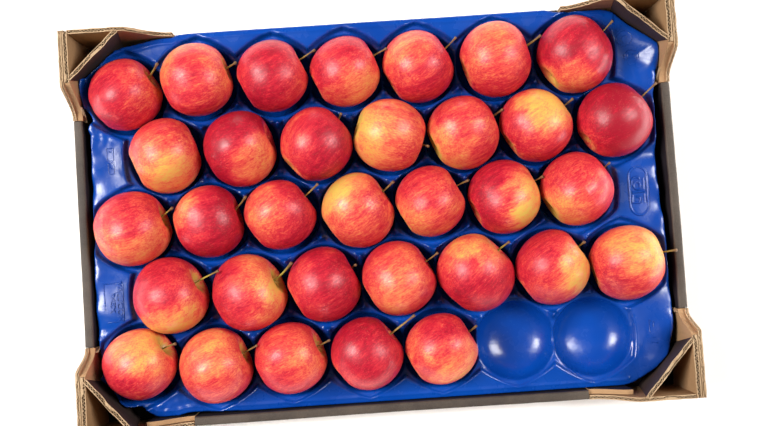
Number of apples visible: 33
